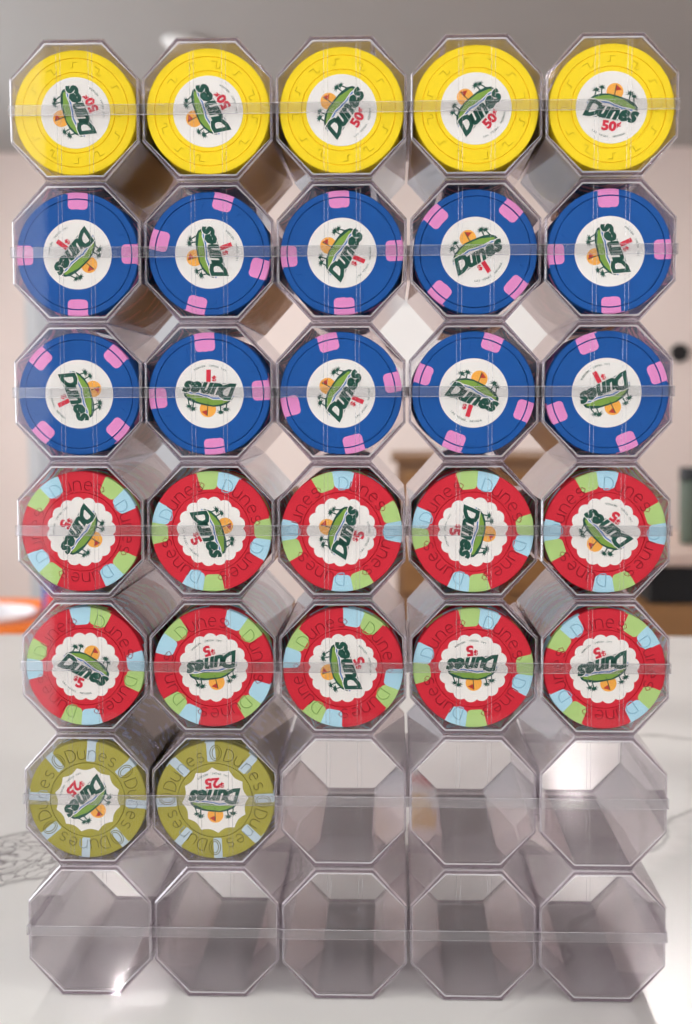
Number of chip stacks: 27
